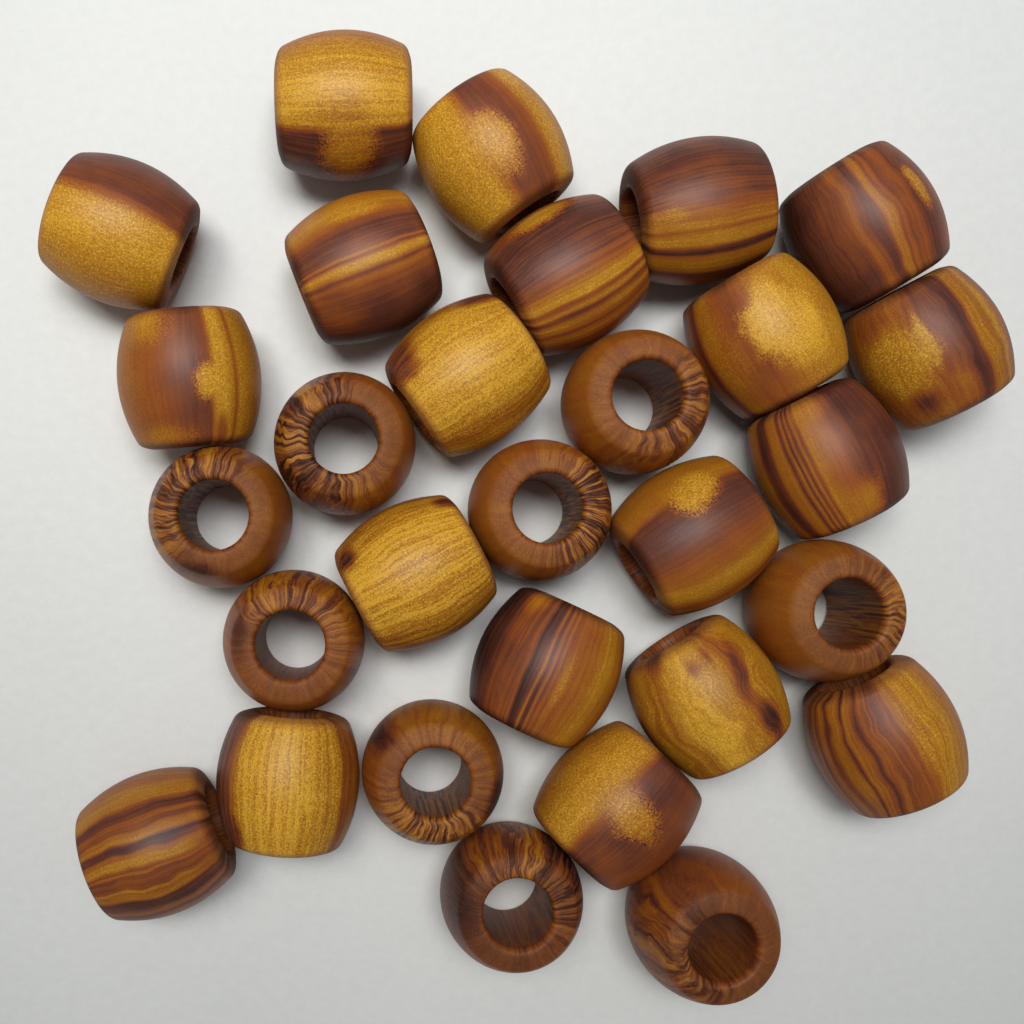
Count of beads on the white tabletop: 29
